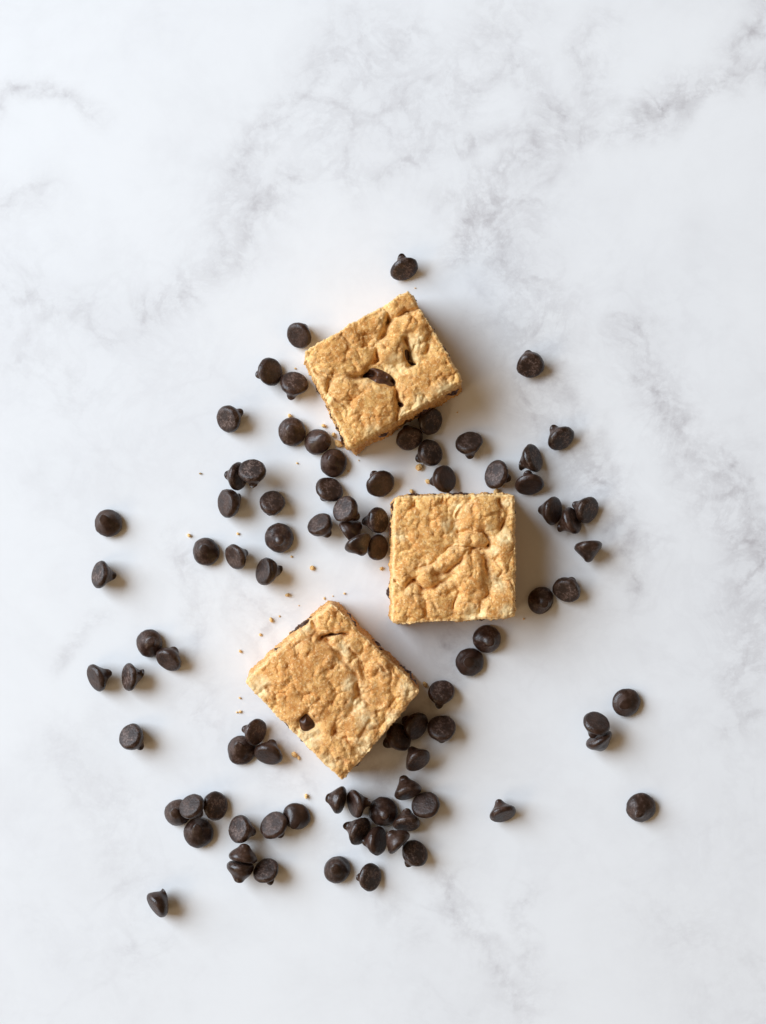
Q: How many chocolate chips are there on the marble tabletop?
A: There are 85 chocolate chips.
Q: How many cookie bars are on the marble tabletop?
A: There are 3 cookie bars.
